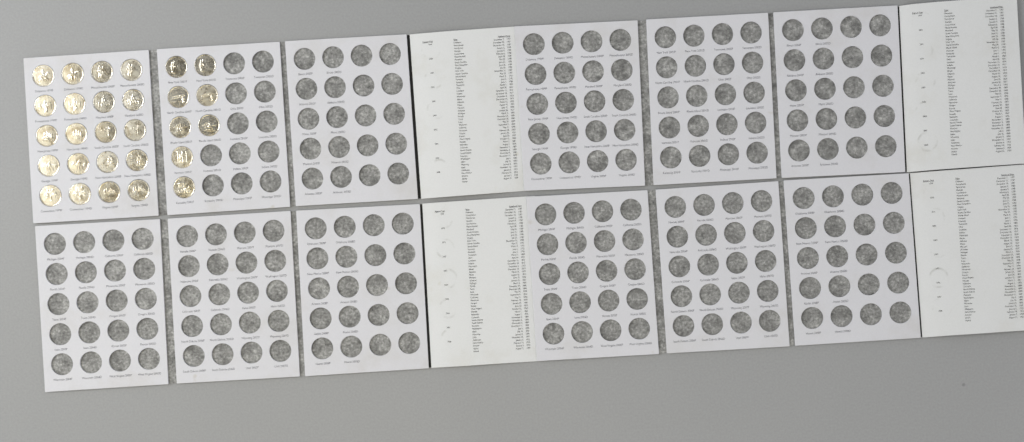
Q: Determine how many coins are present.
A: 28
